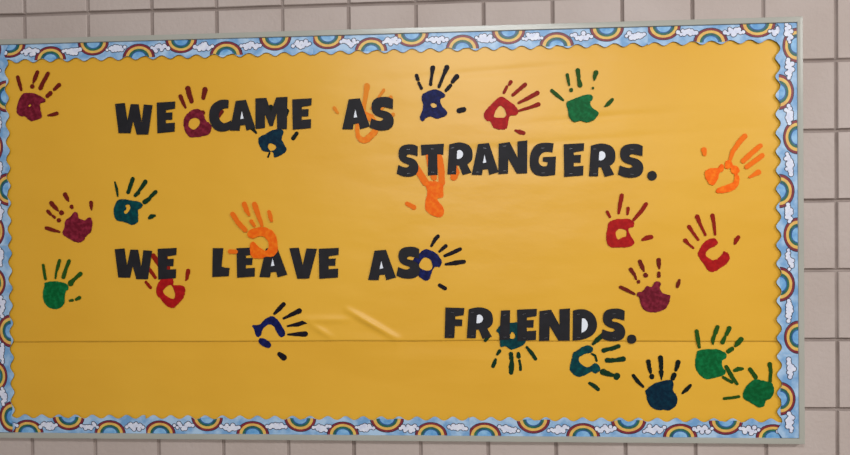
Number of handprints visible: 24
